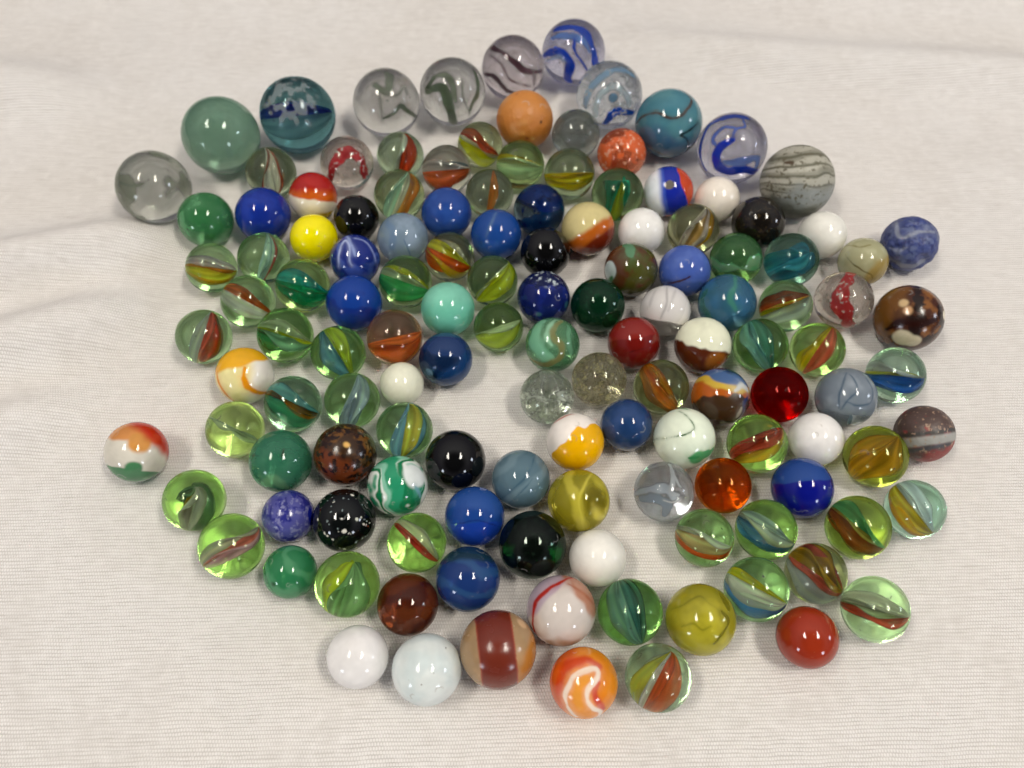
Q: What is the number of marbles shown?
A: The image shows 133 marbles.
